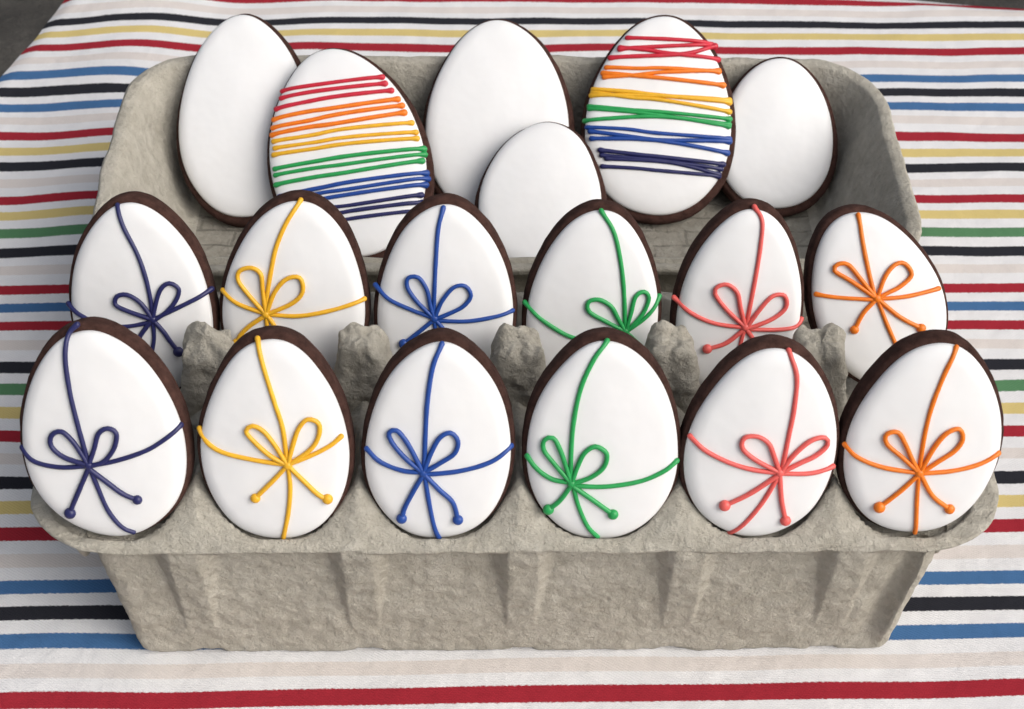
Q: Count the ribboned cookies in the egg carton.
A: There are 12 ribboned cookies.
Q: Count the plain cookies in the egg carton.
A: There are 4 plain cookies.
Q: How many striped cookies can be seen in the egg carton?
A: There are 2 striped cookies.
